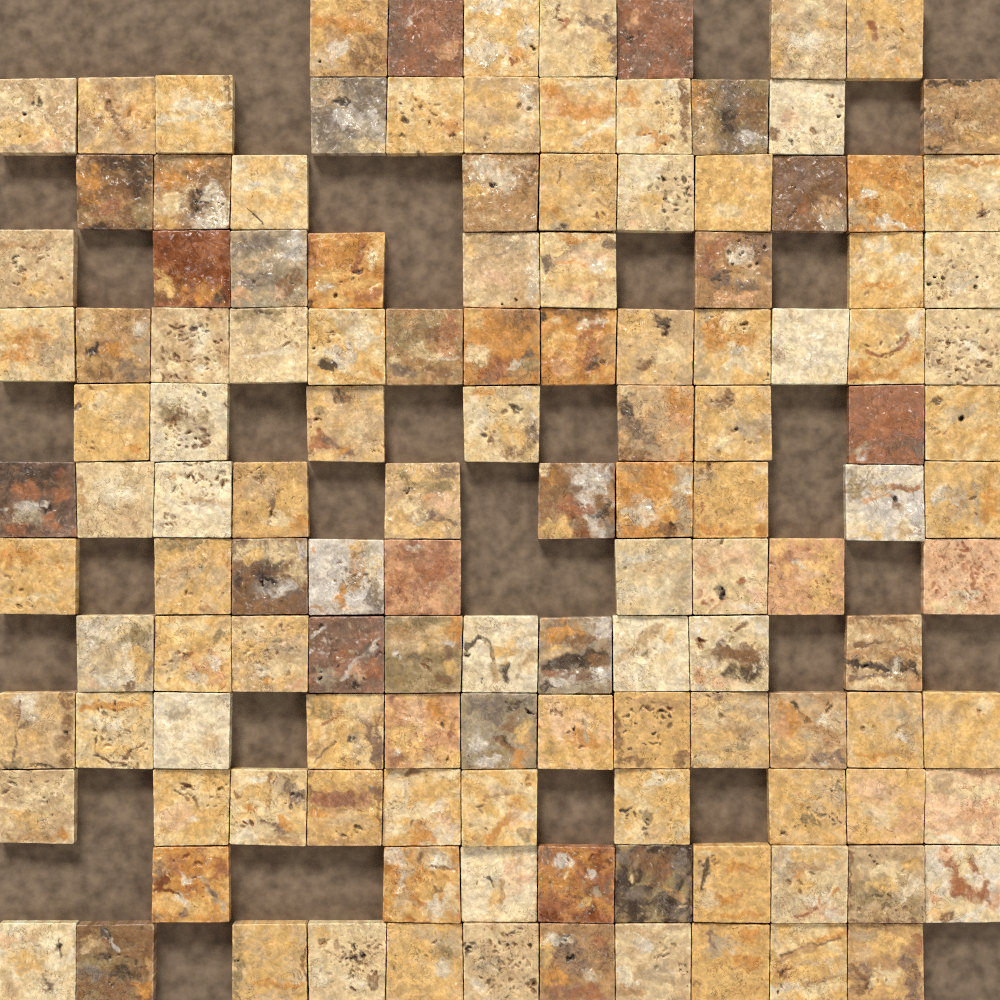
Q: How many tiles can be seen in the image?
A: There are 129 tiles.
